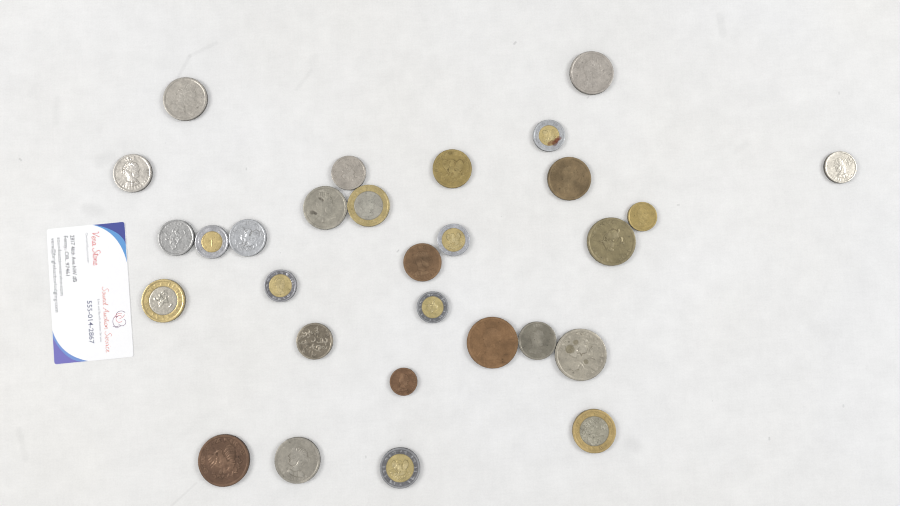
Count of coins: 29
